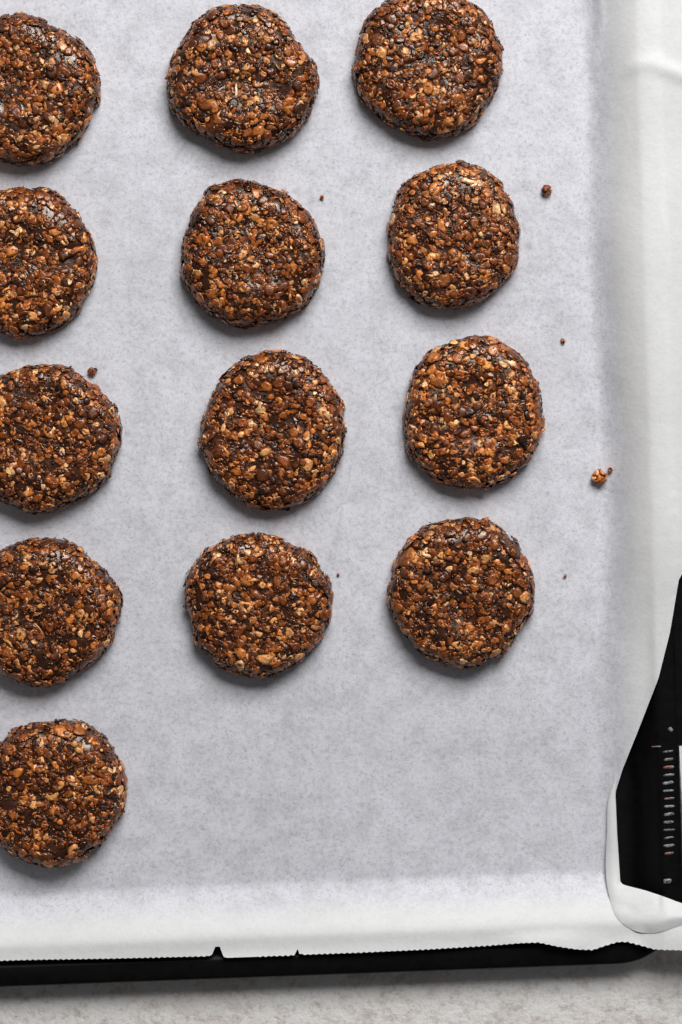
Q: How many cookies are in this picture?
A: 13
